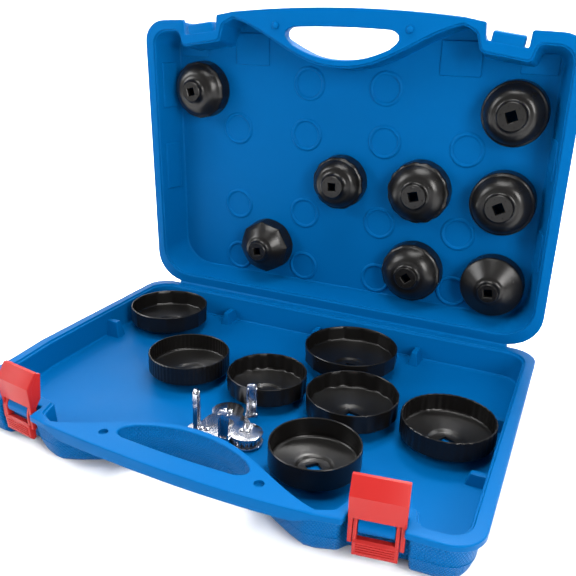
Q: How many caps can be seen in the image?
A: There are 15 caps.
